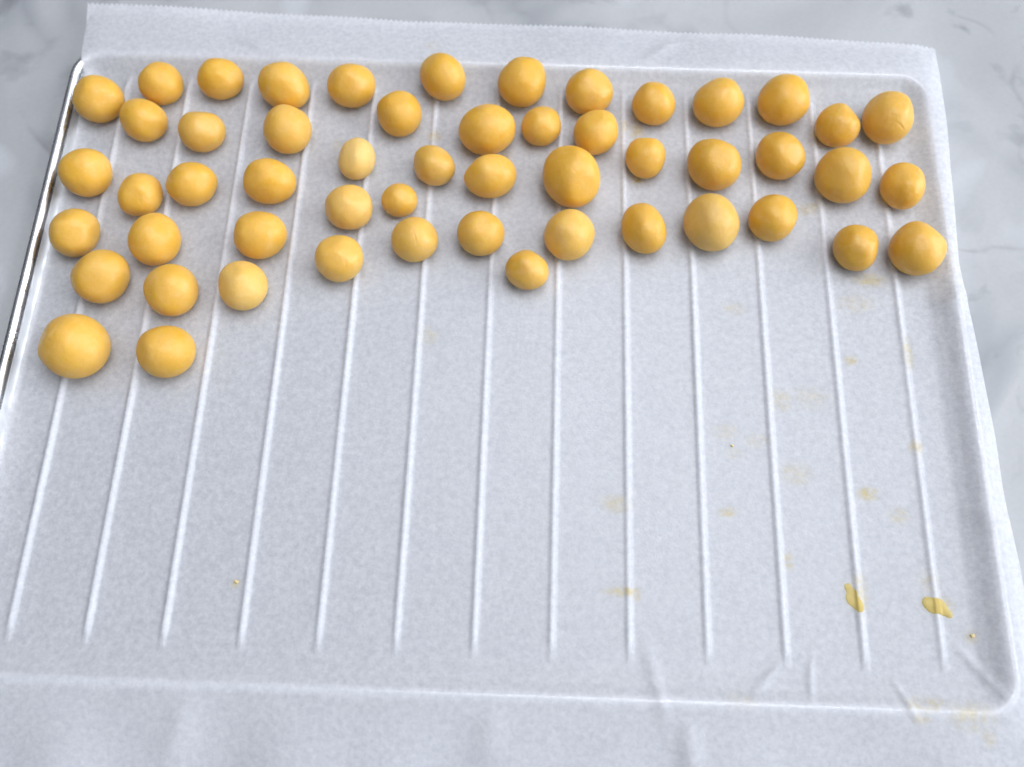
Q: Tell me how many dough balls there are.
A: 53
